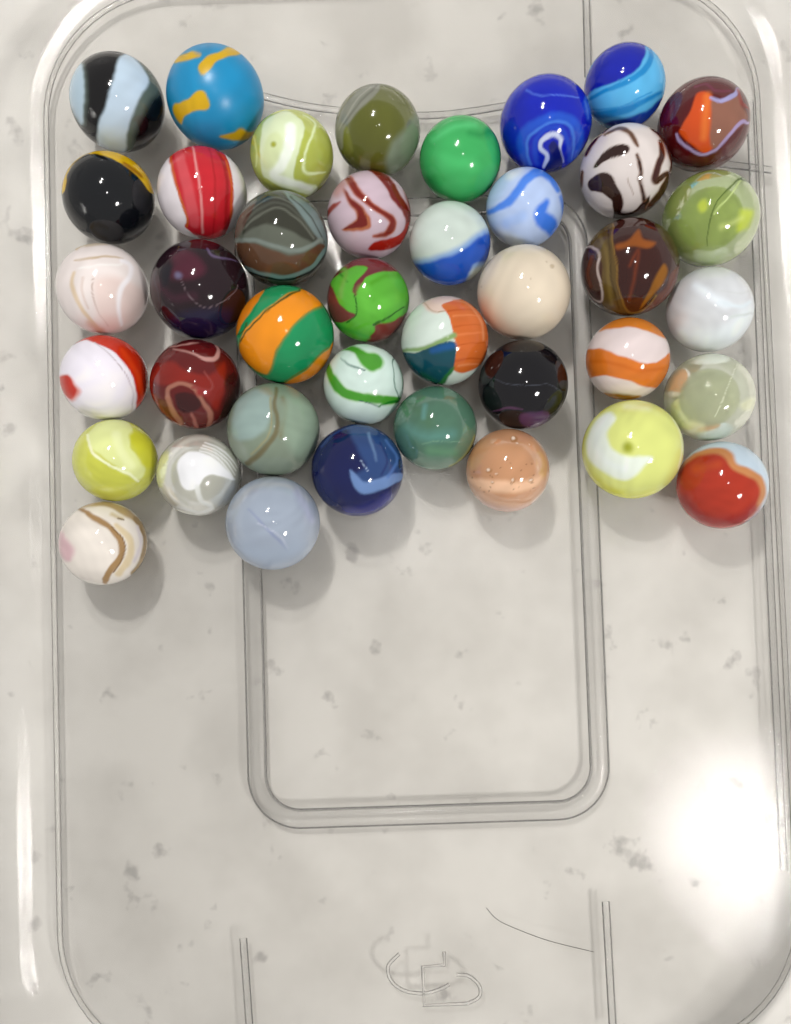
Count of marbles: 40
